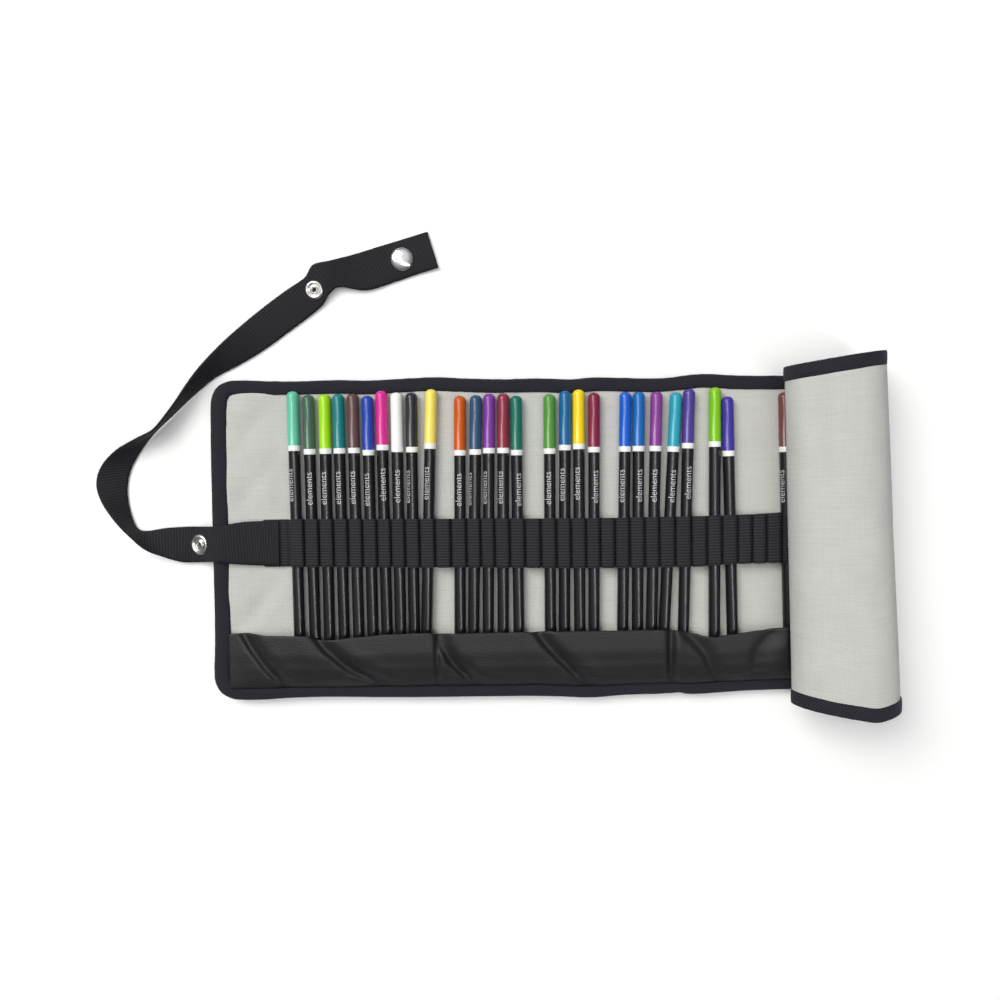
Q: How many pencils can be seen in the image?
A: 27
